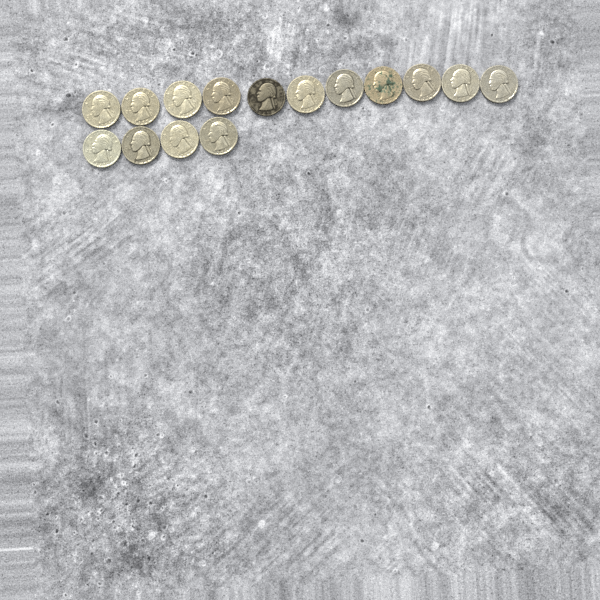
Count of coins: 15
